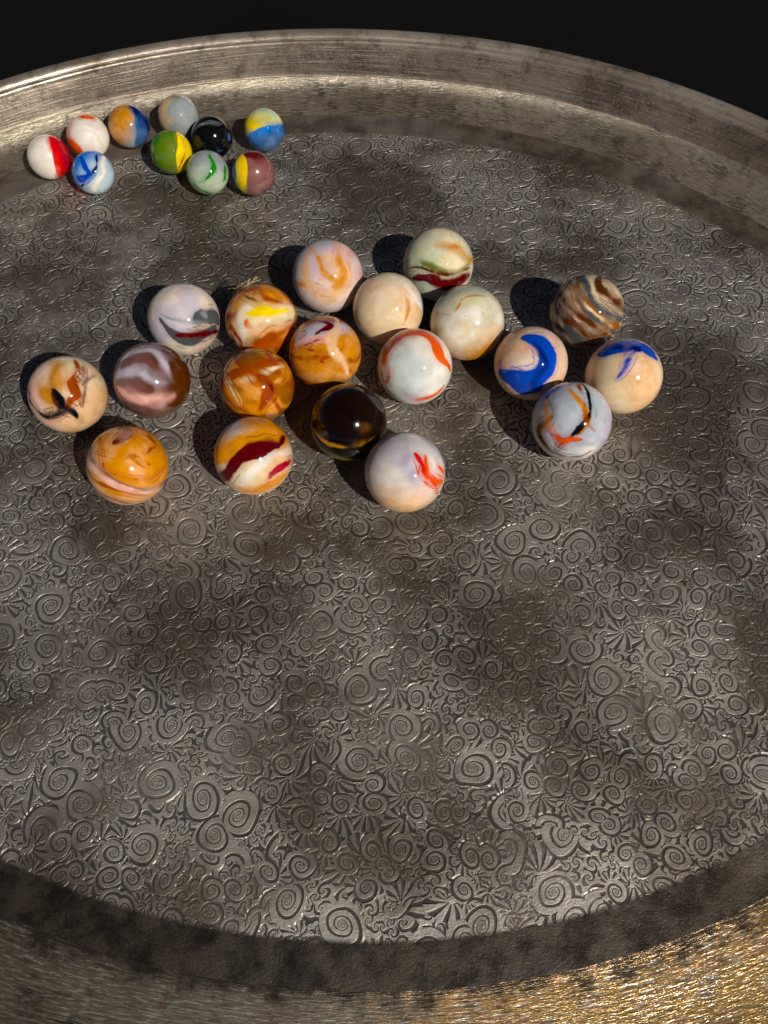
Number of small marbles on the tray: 10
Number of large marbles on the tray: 19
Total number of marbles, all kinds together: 29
